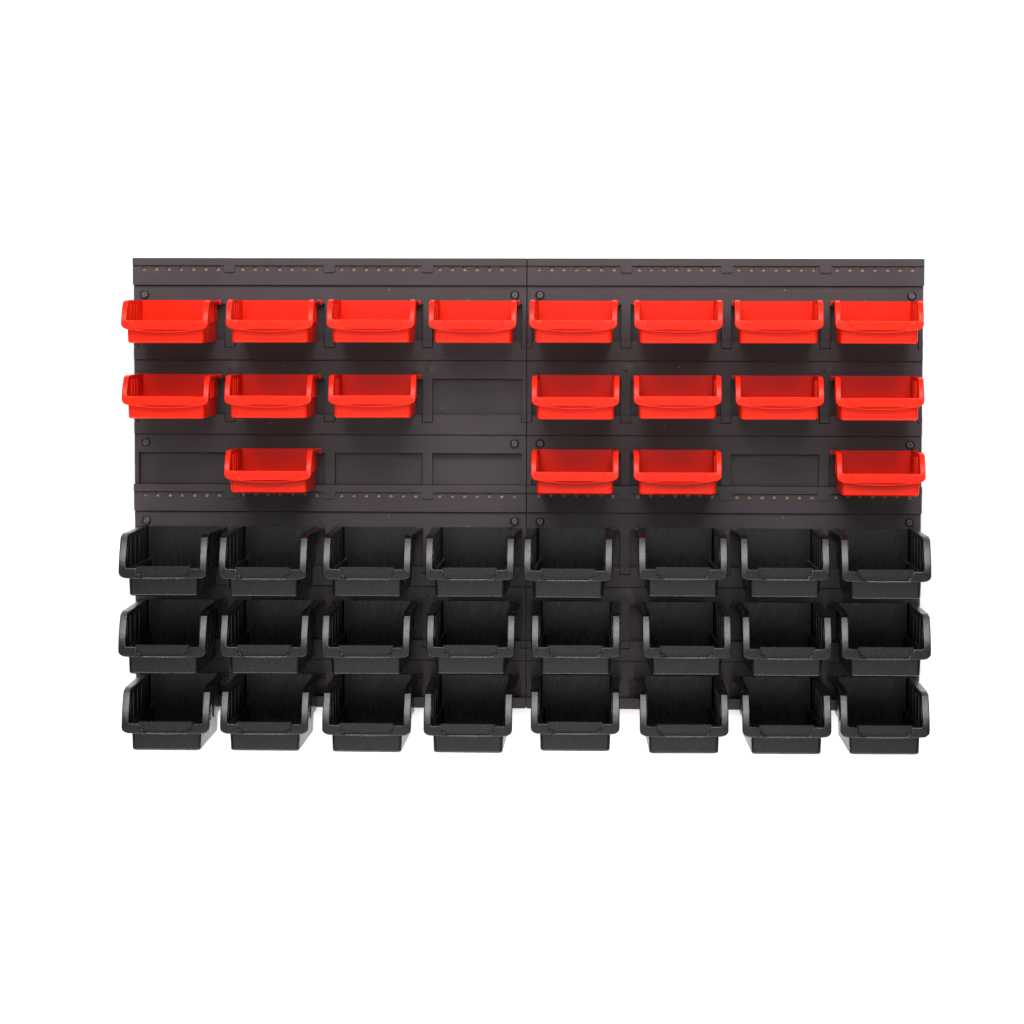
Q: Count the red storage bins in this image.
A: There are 19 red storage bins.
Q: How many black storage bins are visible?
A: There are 24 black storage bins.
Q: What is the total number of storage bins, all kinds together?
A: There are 43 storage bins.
